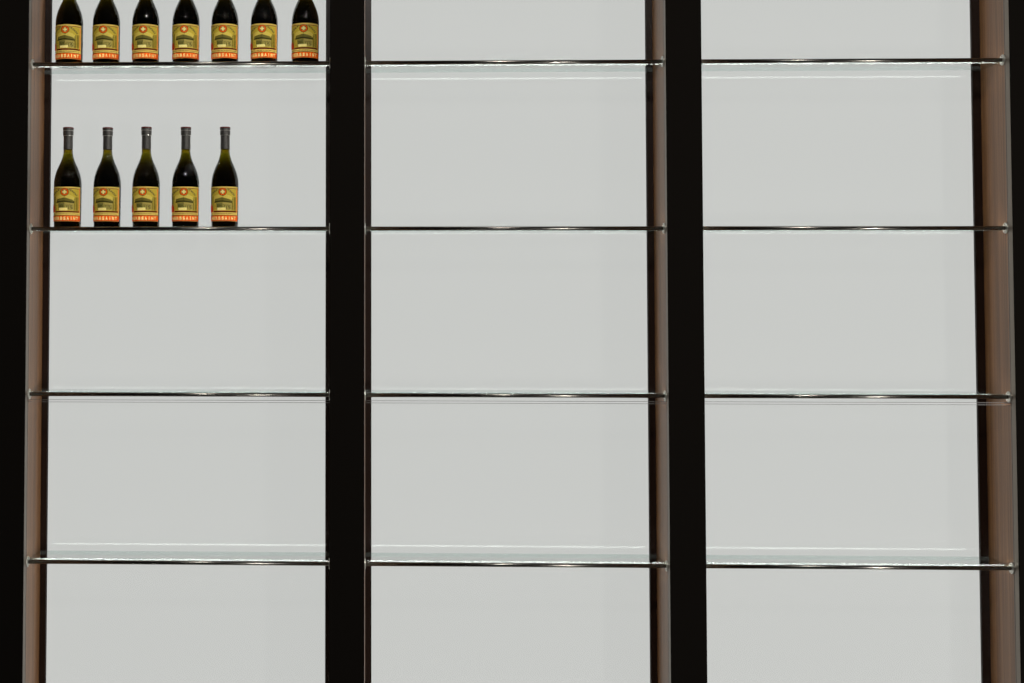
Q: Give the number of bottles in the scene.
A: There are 12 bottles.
